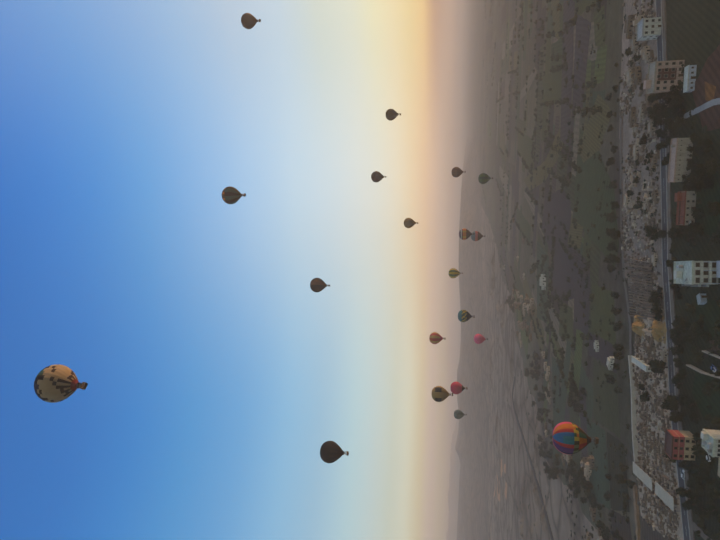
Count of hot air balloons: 20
